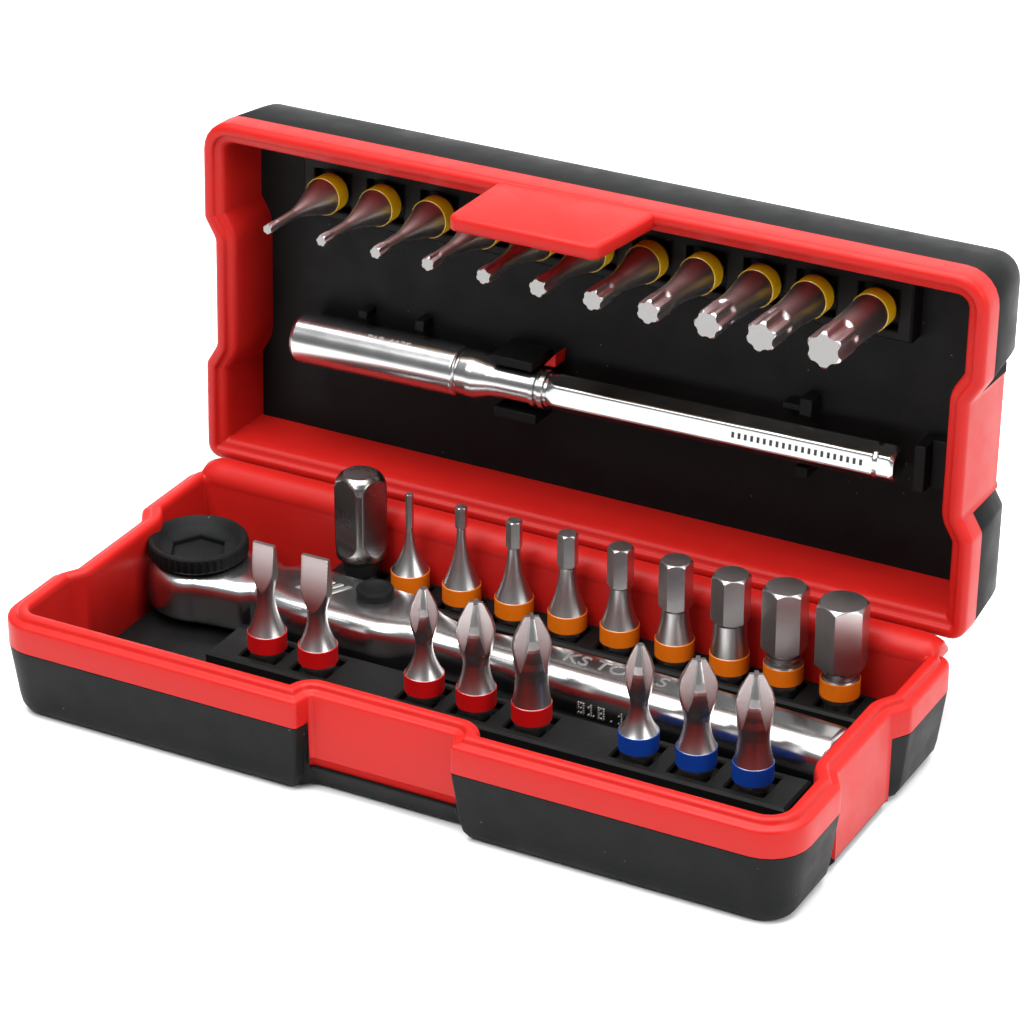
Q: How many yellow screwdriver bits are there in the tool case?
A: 11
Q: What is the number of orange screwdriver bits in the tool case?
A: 9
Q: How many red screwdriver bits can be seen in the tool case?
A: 5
